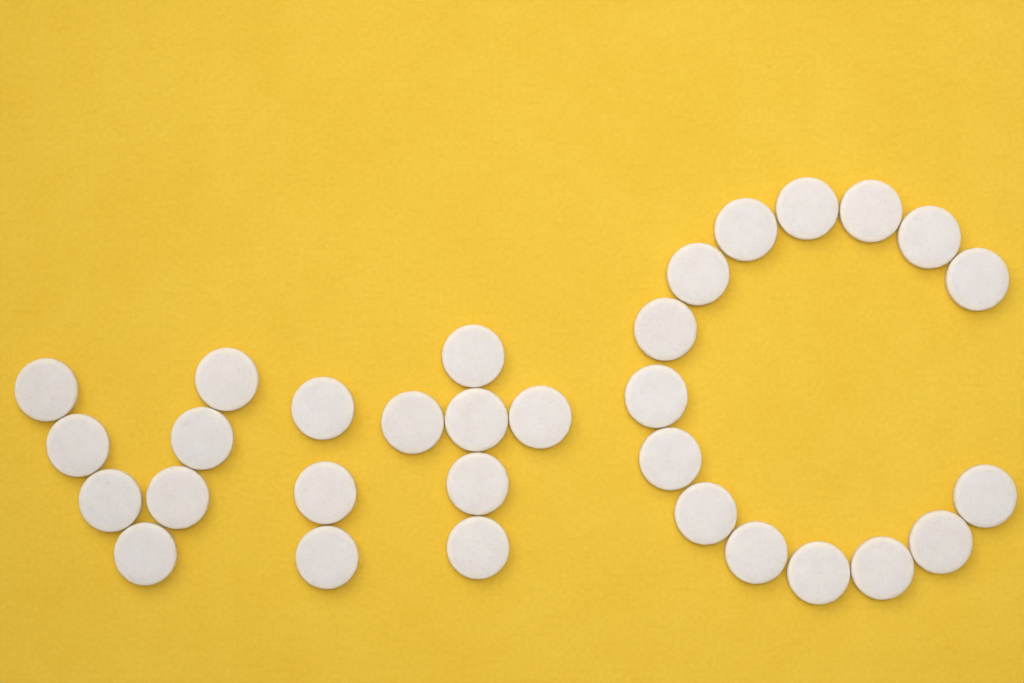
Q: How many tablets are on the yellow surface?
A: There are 31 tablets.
